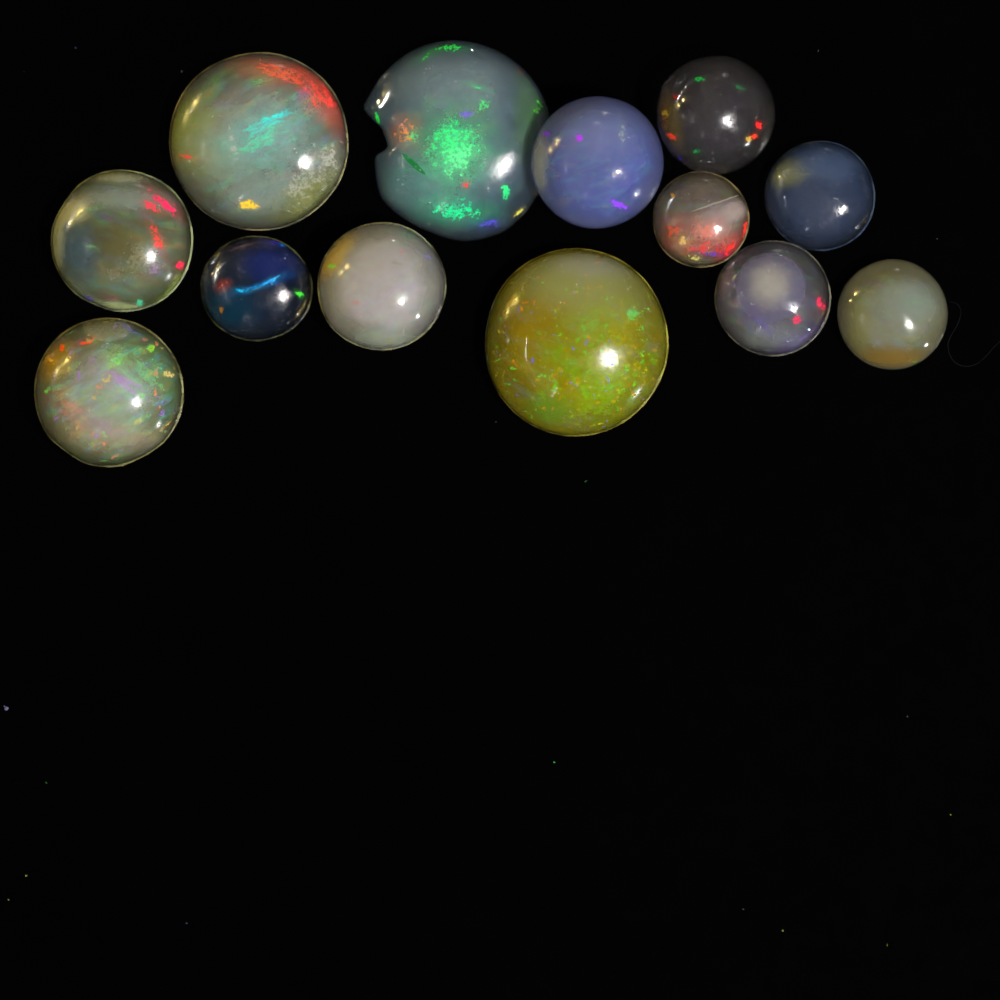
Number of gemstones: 13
